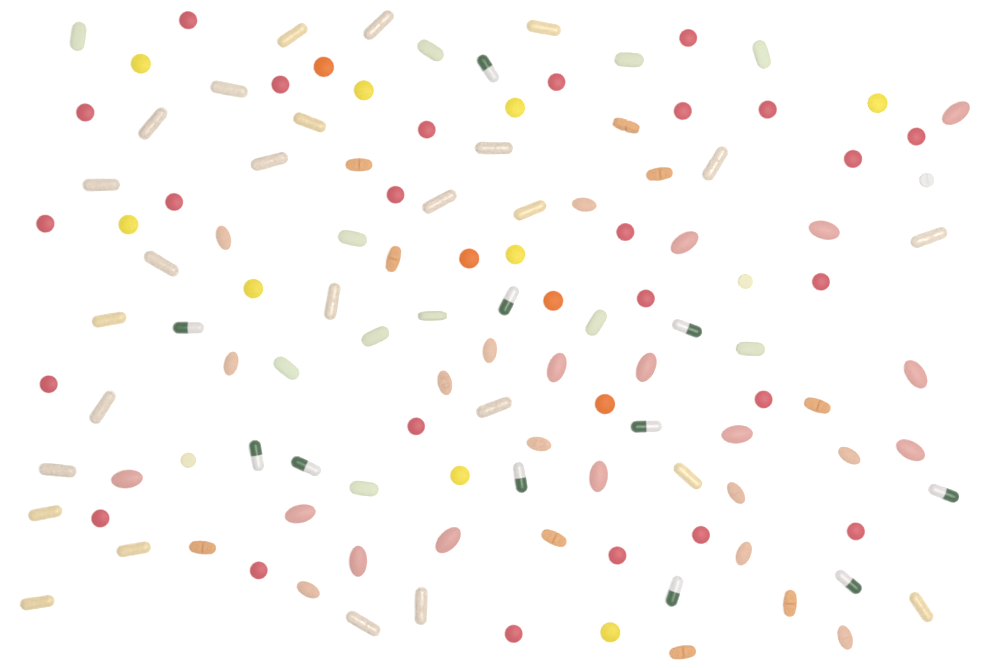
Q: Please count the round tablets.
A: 41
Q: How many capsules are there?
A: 37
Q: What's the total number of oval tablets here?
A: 24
